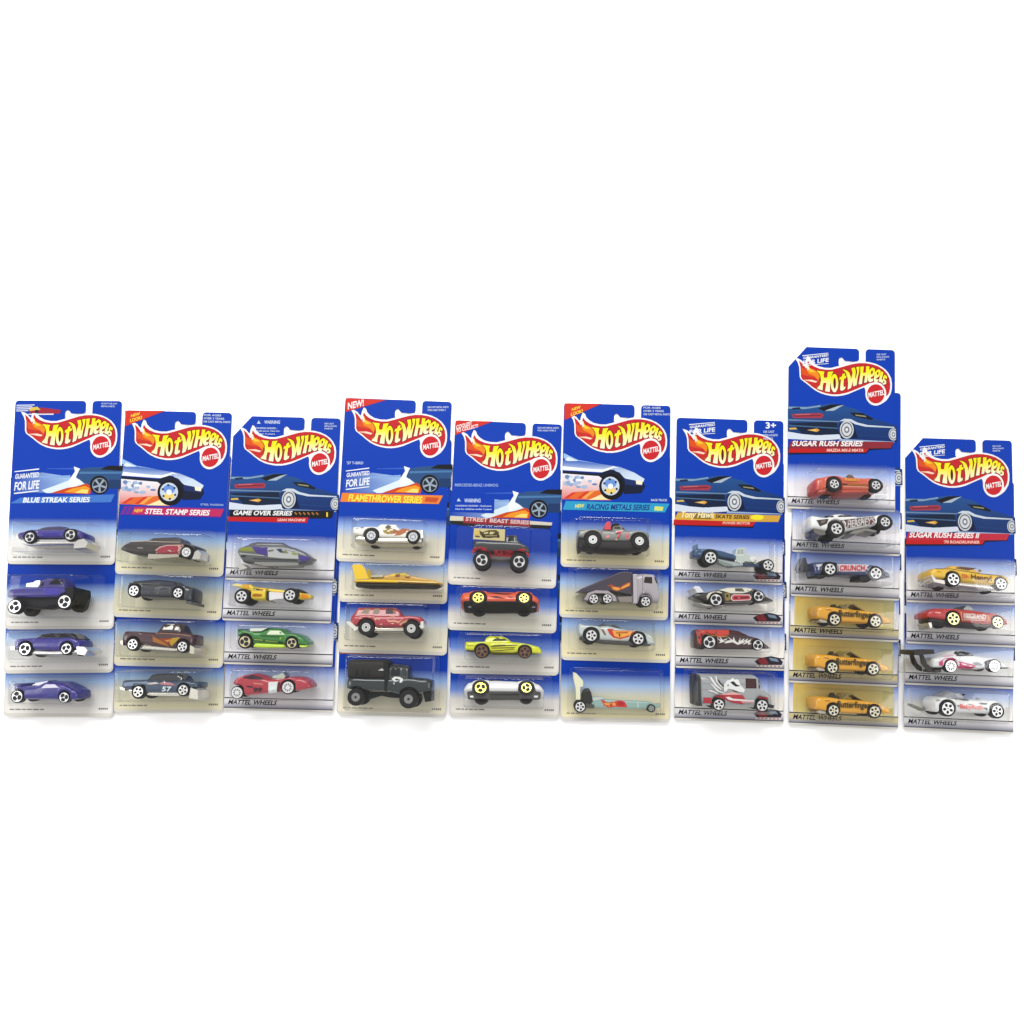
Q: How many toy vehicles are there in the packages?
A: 38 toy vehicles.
